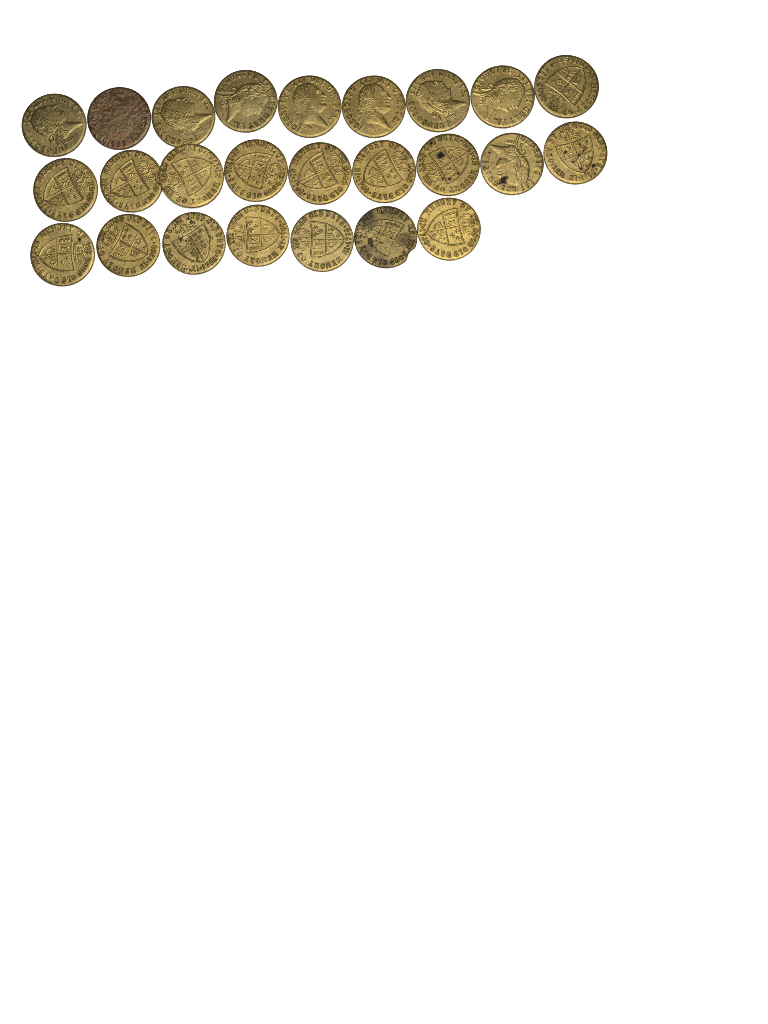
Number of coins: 25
